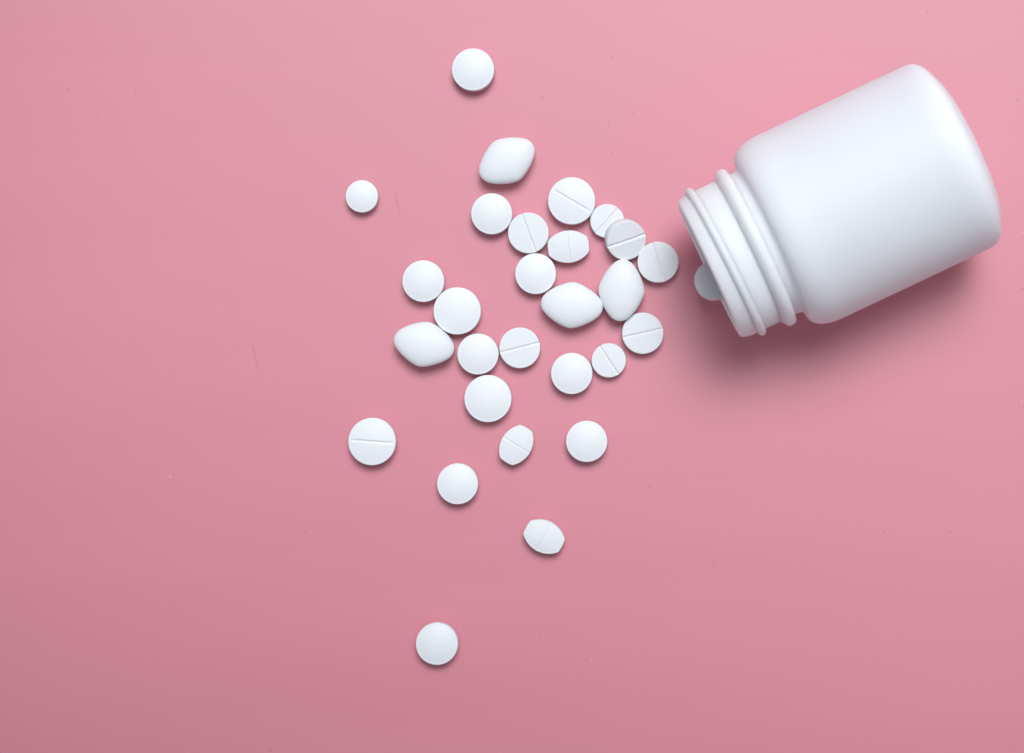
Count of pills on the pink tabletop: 29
